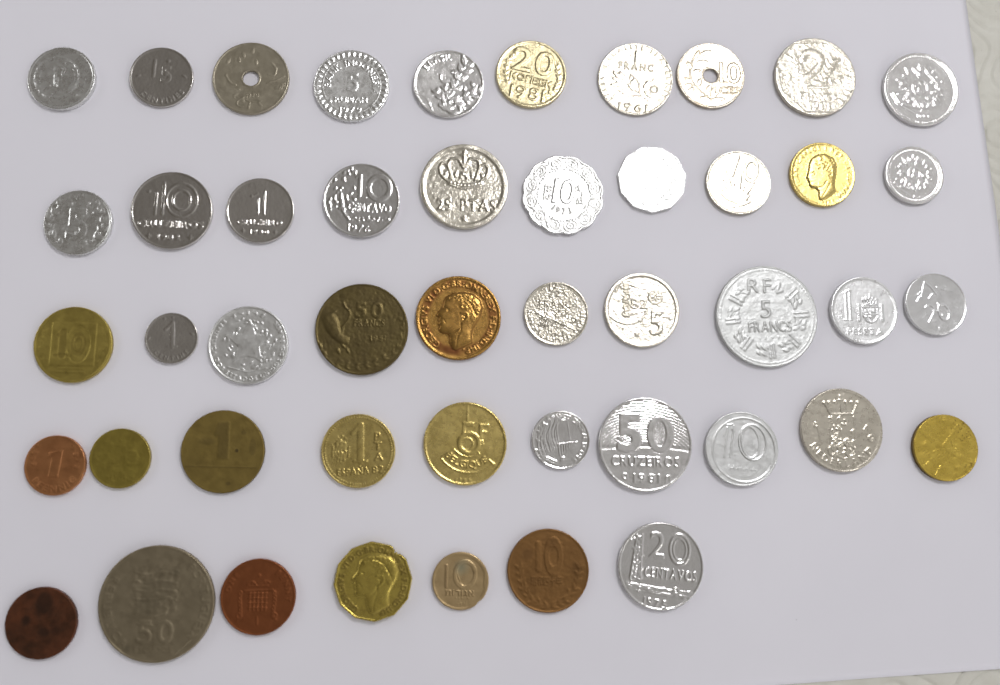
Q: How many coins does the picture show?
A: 47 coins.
